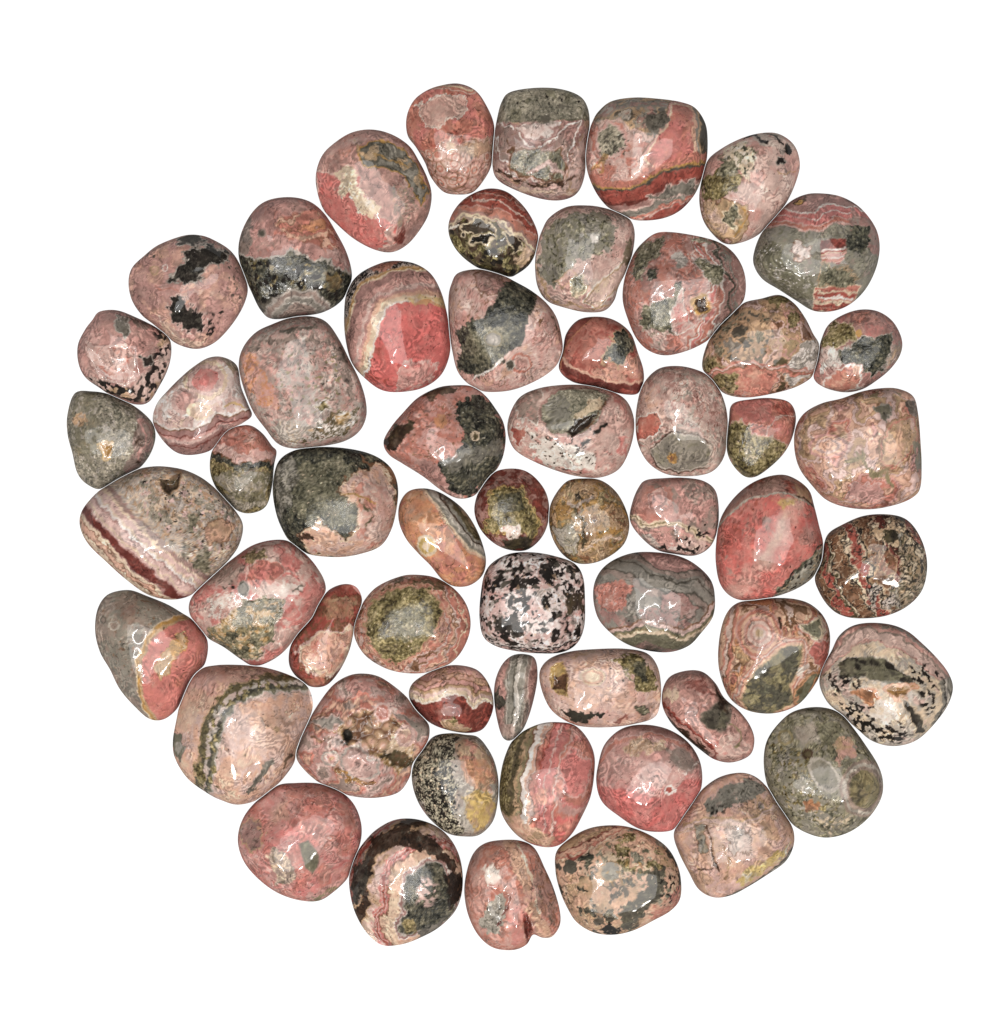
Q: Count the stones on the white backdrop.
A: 57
